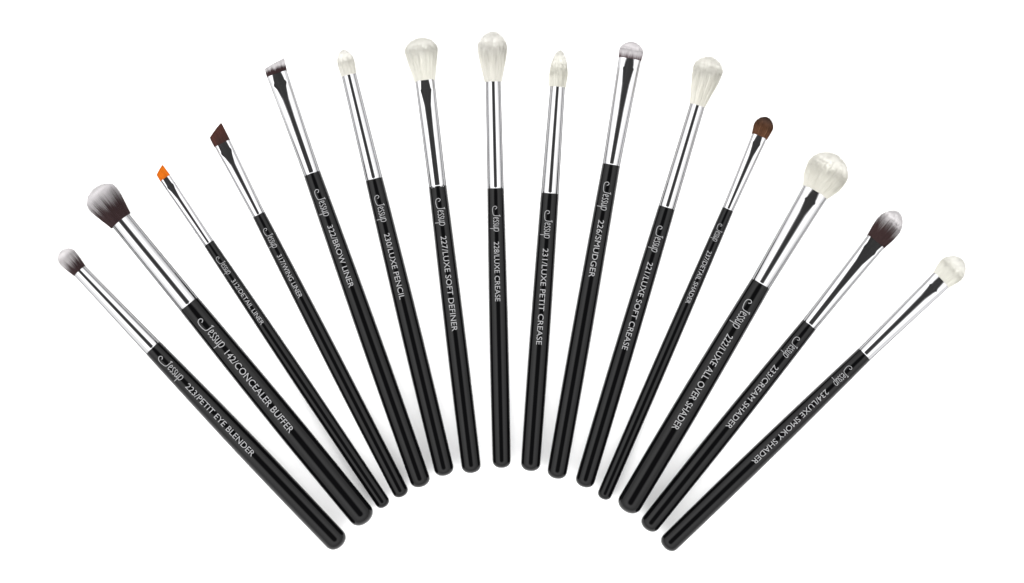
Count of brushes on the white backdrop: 15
